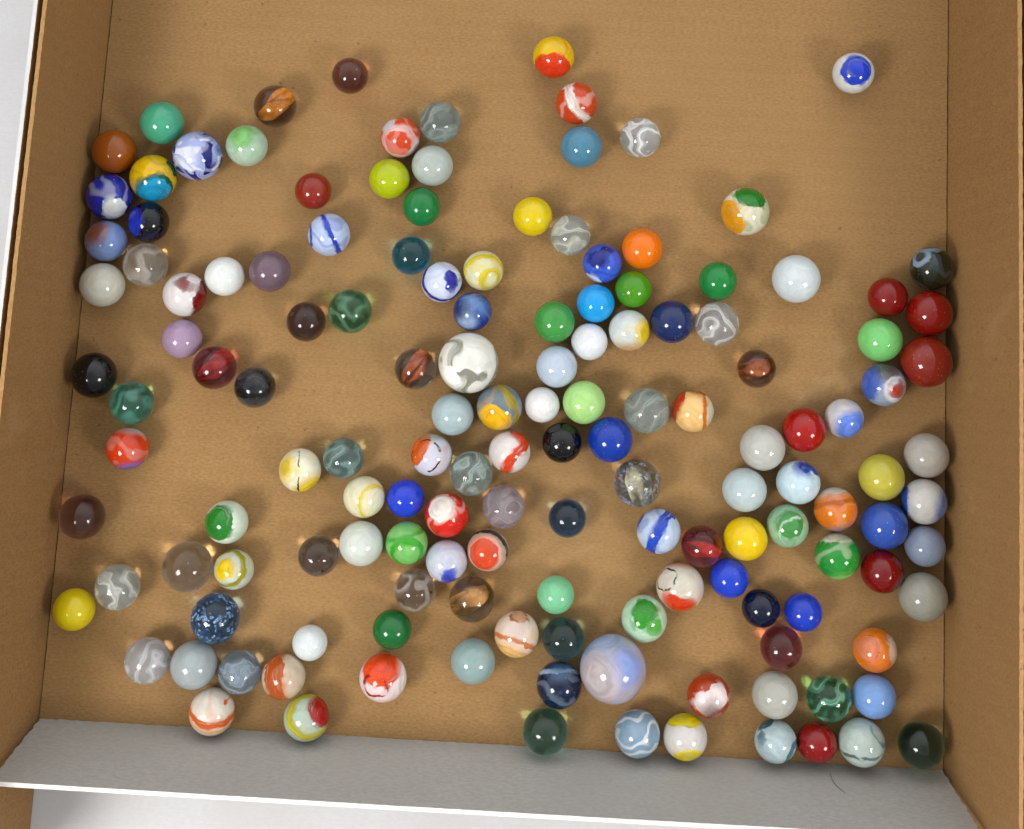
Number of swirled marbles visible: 56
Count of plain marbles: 55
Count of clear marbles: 36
